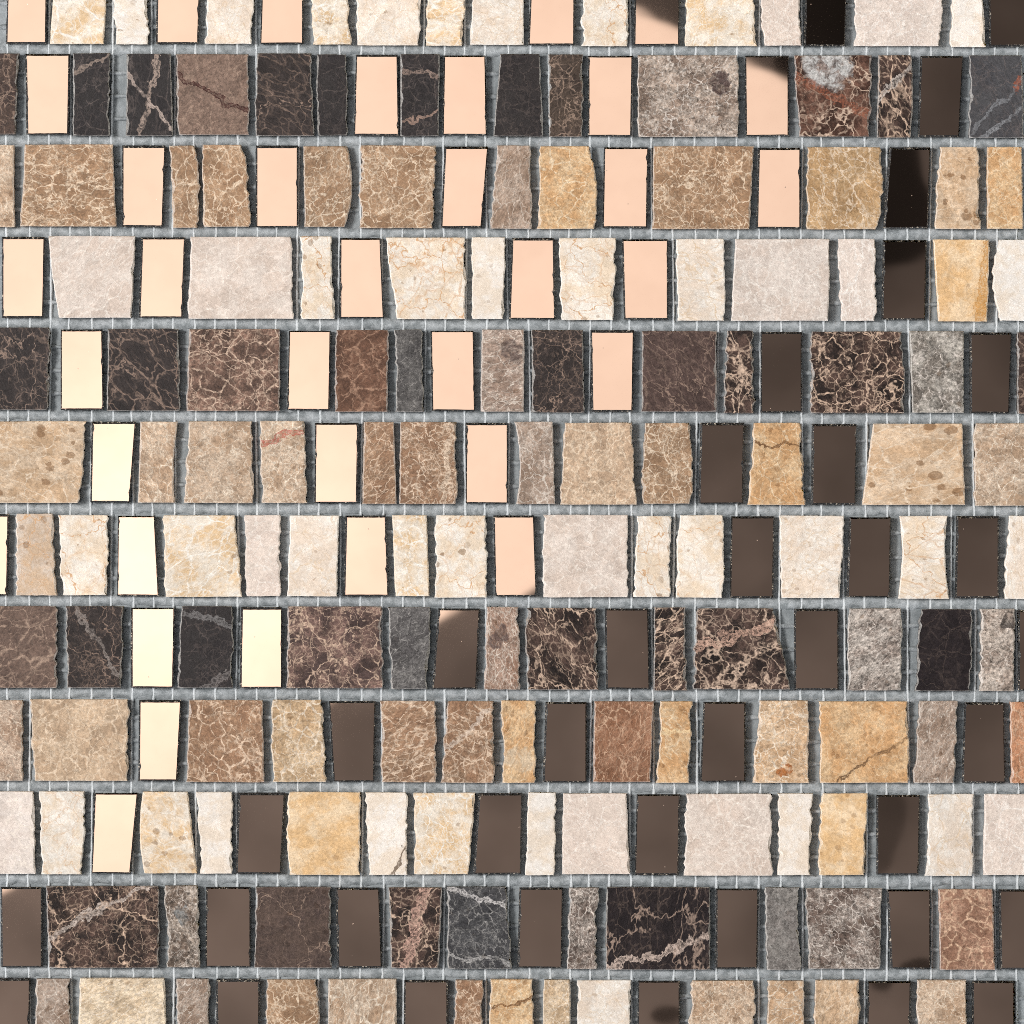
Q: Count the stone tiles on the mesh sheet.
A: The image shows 147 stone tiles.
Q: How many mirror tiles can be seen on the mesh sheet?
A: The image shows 72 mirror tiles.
